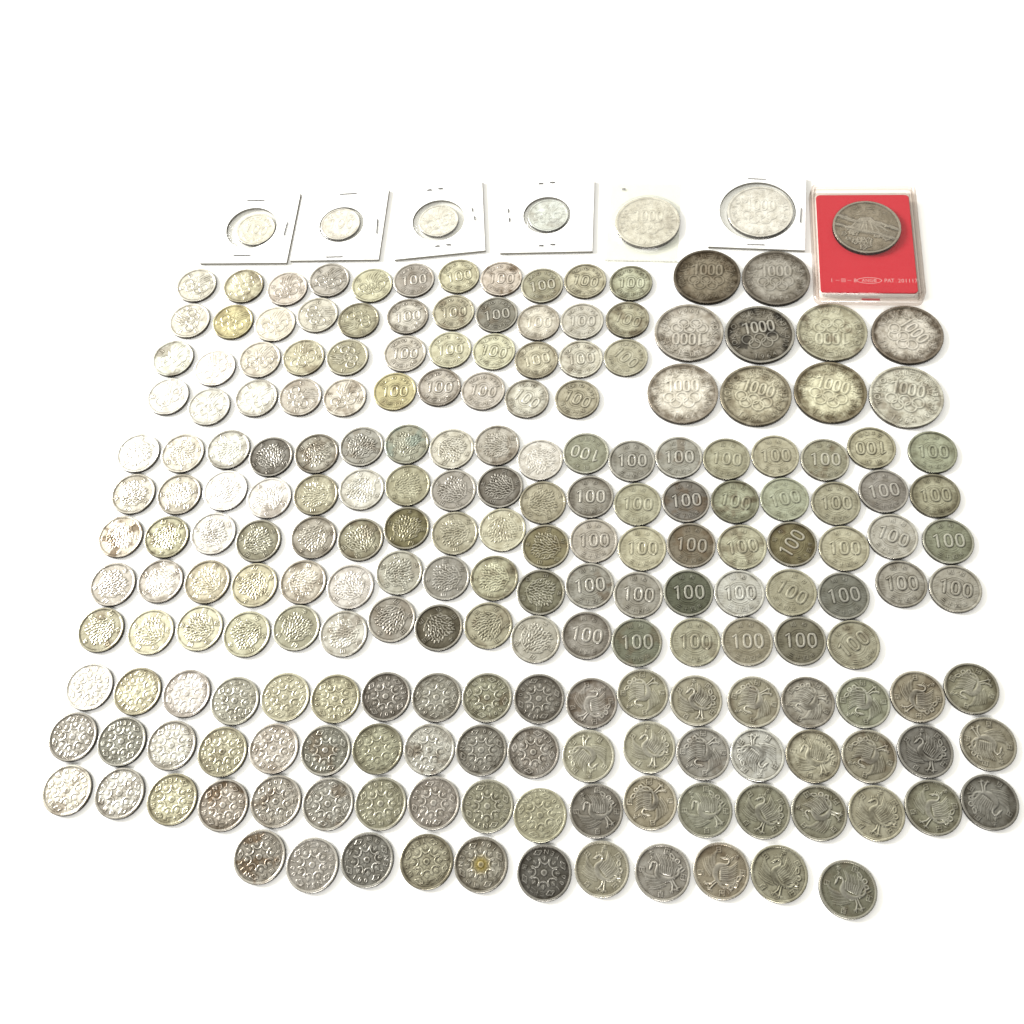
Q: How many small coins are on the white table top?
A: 200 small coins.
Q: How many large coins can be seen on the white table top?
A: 13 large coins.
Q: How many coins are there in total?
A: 213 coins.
